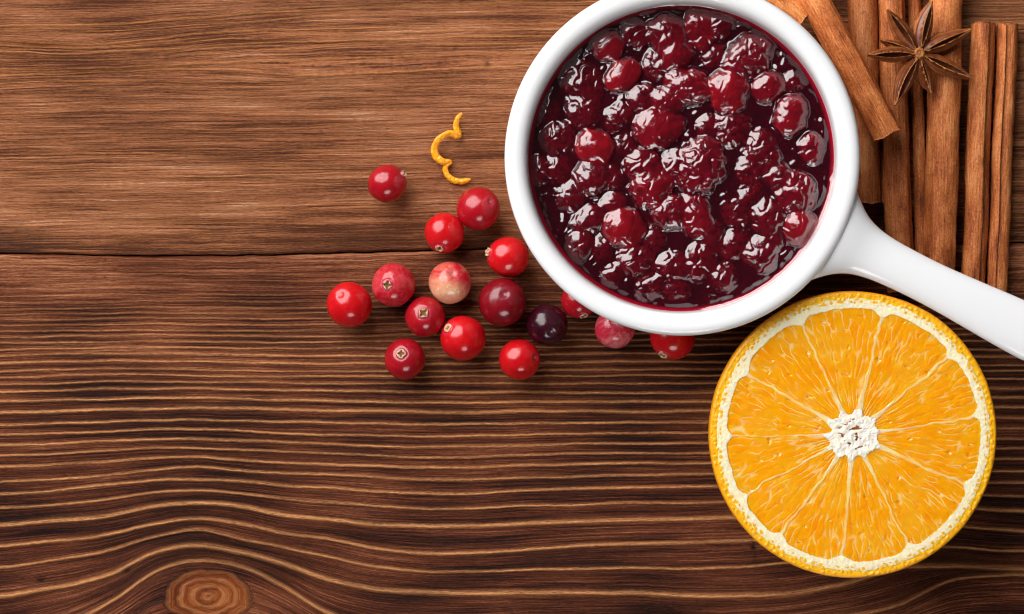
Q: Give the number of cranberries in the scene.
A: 16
